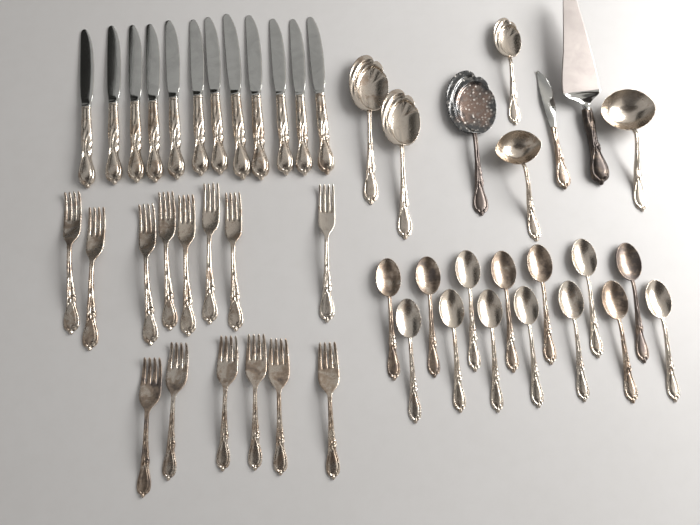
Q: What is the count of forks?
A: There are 14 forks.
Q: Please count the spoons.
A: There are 18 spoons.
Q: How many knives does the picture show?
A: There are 13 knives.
